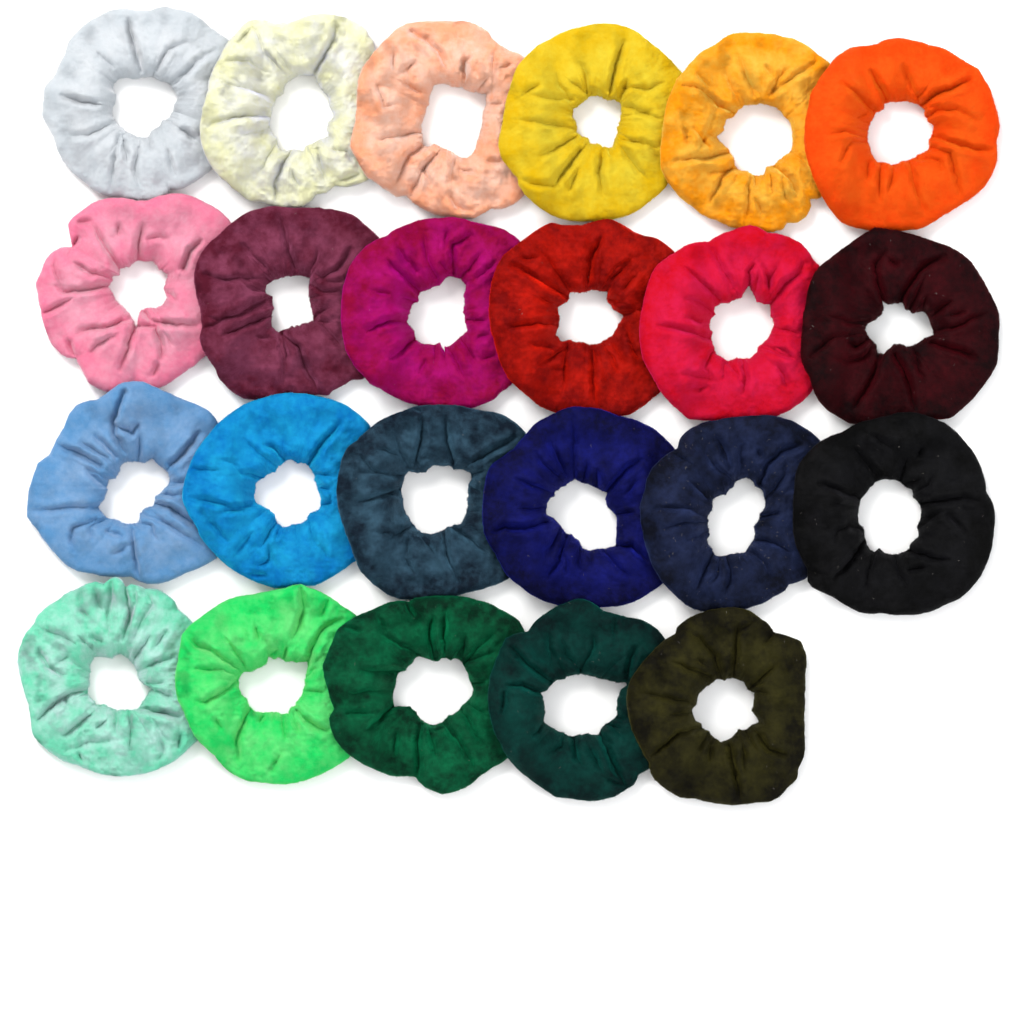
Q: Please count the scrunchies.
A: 23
